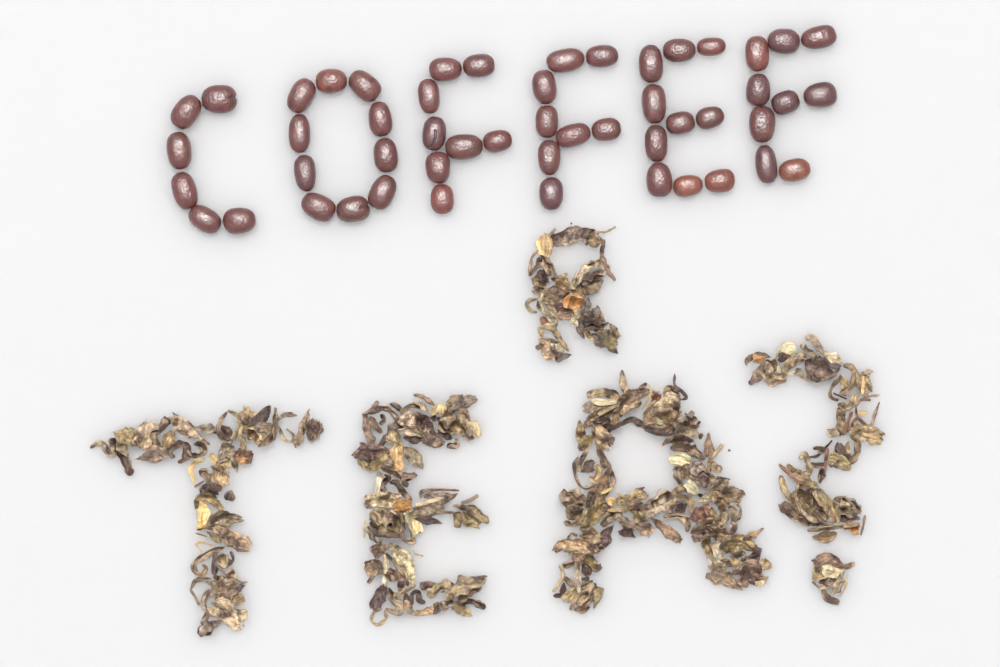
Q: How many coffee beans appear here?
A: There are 51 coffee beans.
